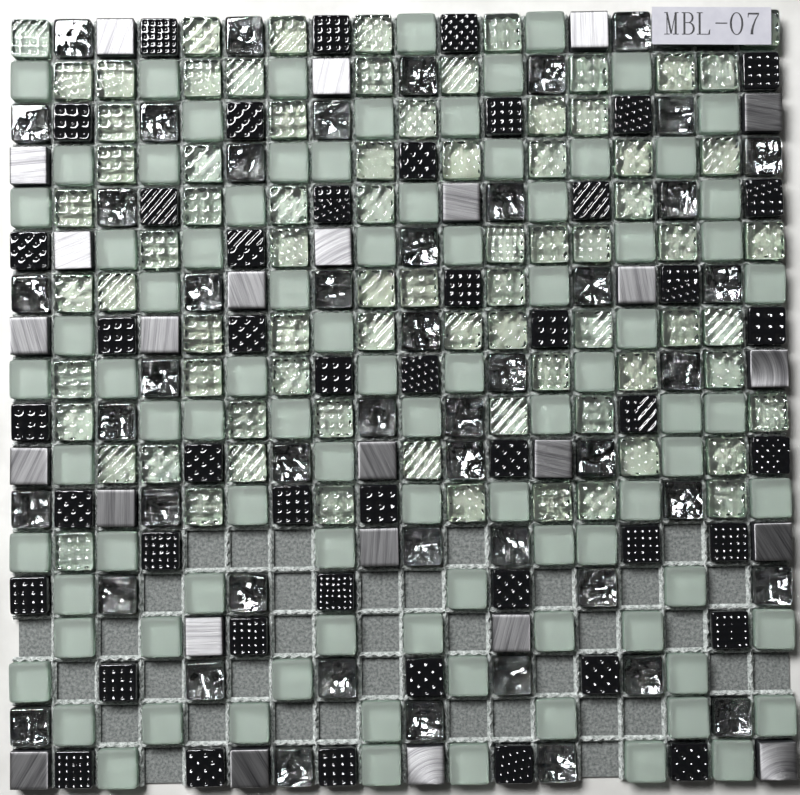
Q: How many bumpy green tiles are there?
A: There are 77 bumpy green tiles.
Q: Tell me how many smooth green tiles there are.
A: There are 89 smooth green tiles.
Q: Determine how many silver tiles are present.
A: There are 73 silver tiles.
